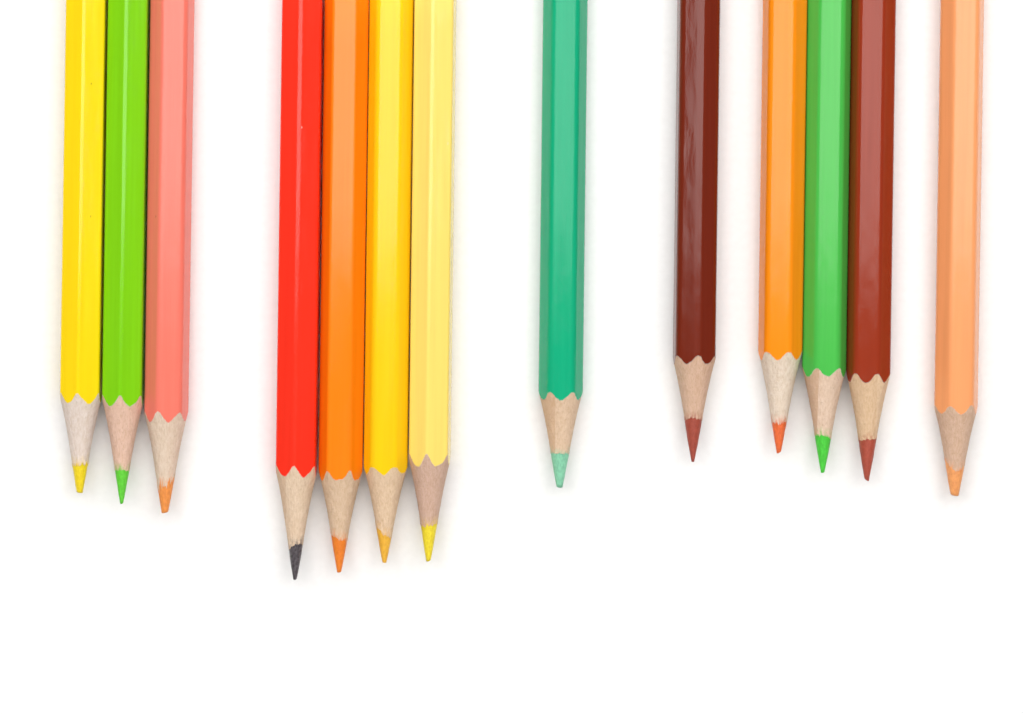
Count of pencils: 13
